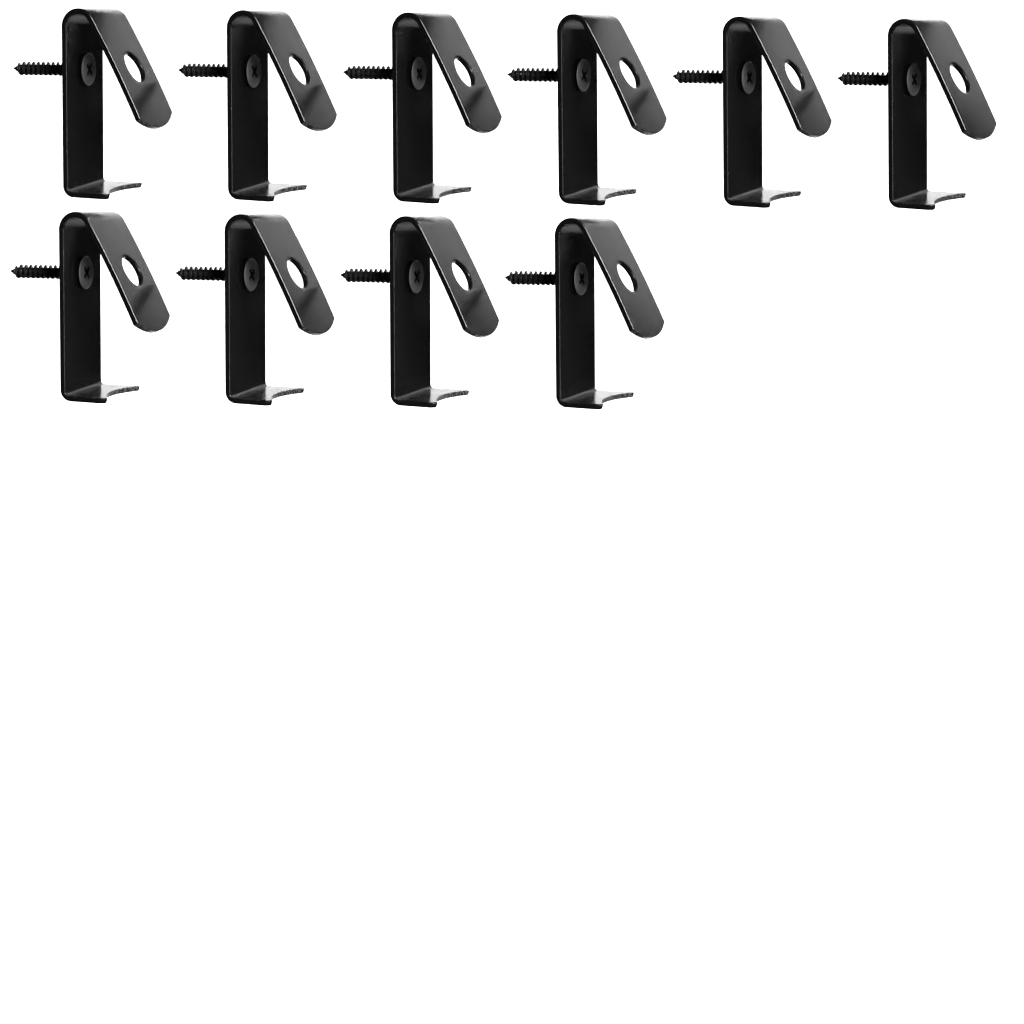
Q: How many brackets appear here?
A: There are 10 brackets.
